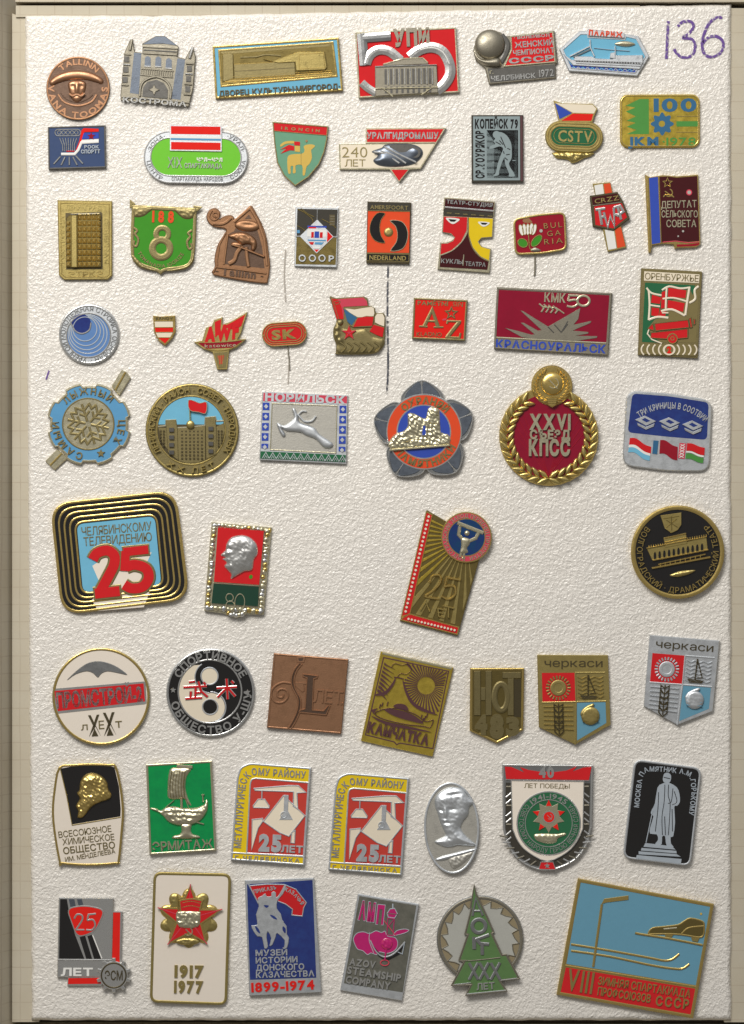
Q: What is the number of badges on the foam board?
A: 60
